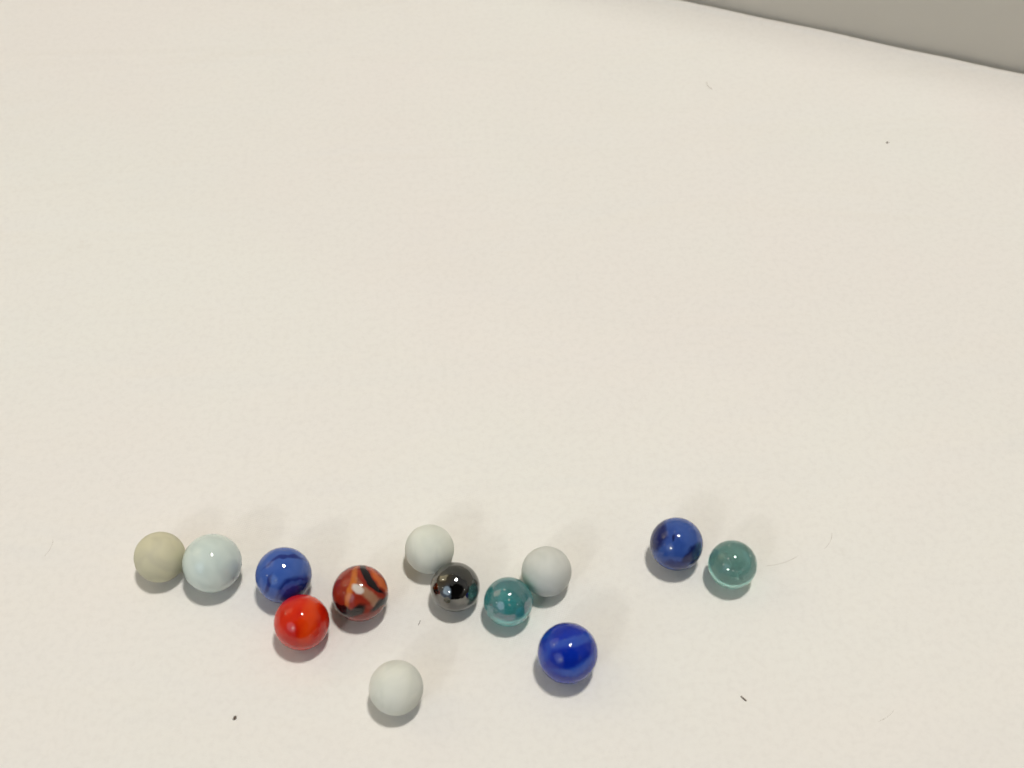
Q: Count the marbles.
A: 13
